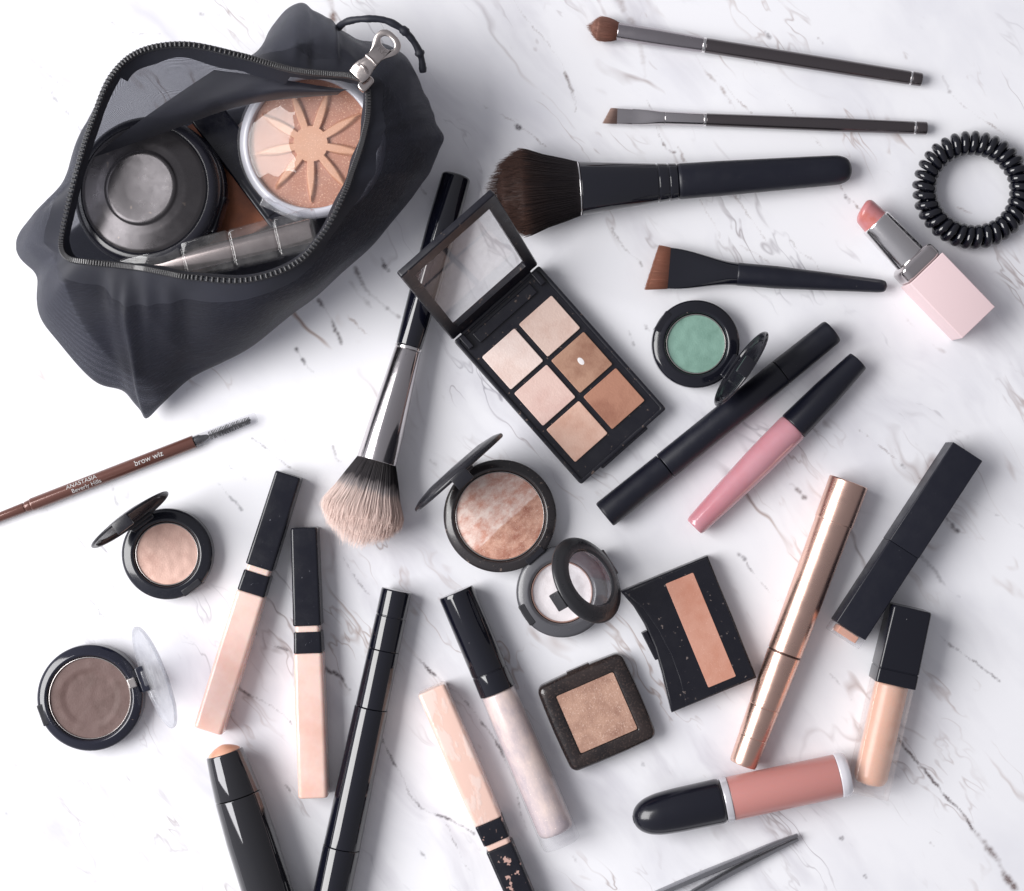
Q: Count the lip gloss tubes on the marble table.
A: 7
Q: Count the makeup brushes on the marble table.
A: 5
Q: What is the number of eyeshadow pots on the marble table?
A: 5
